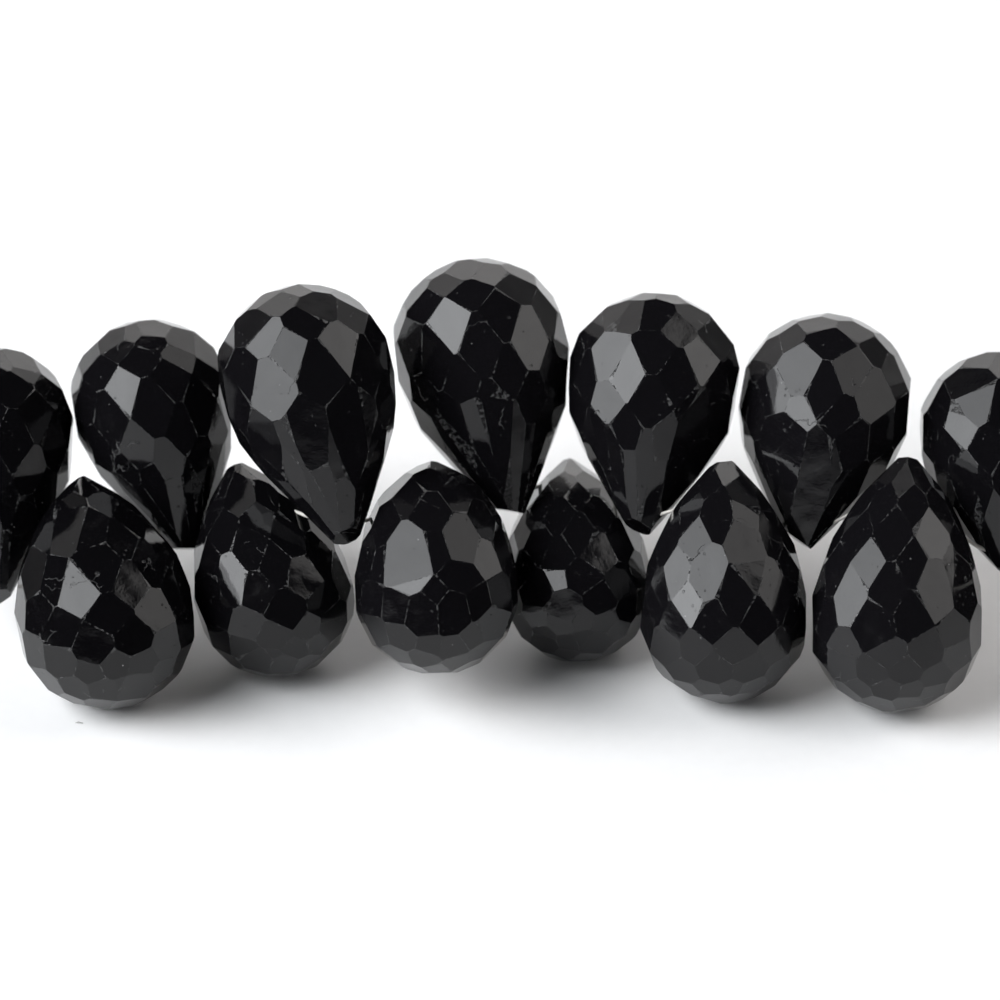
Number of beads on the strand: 13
